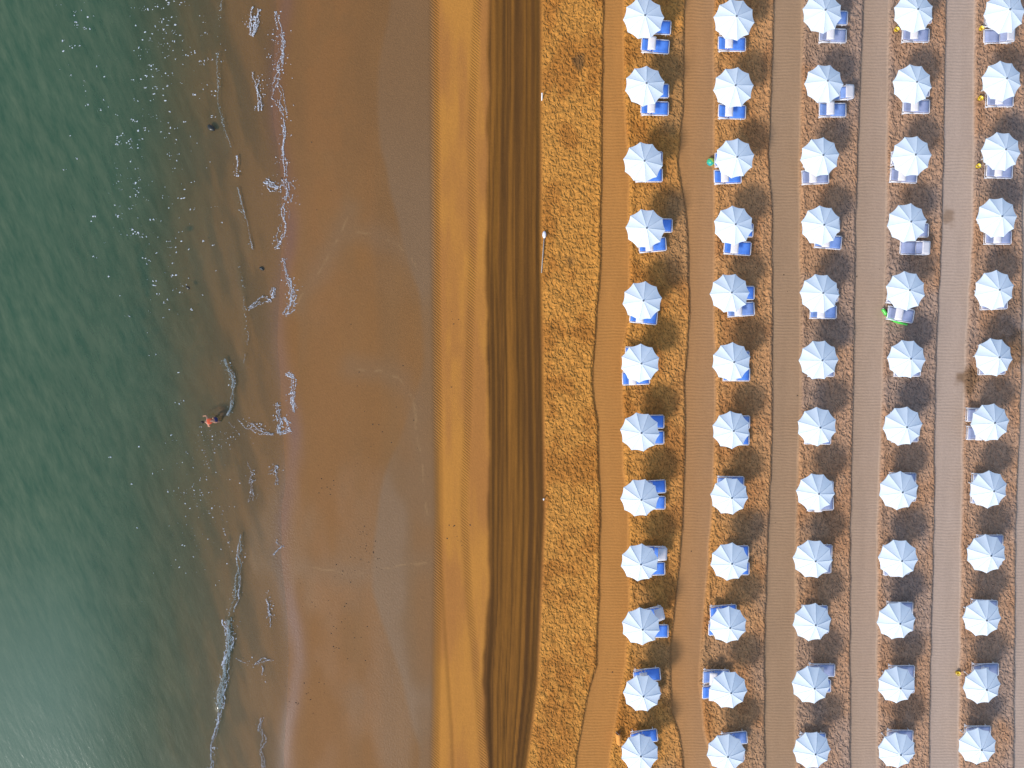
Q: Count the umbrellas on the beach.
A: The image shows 60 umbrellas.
